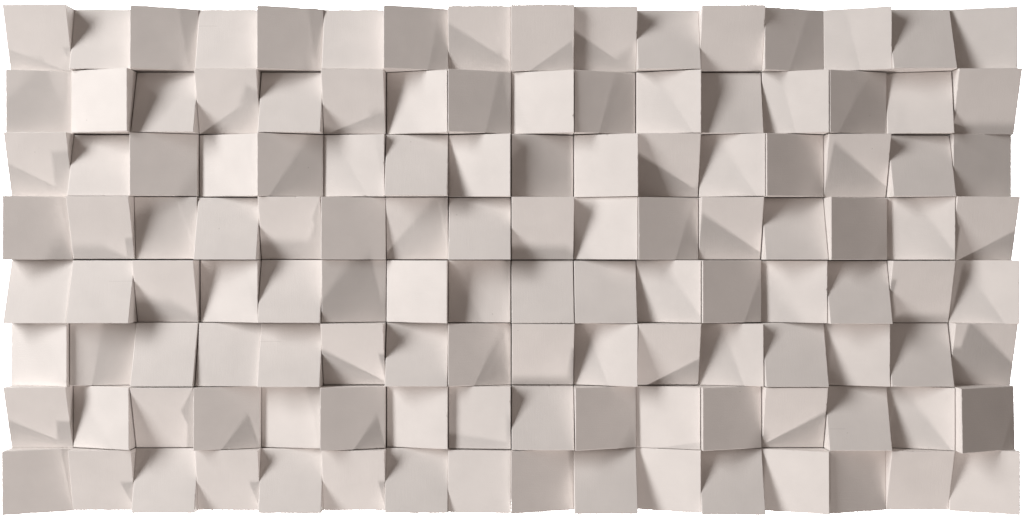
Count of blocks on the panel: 128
